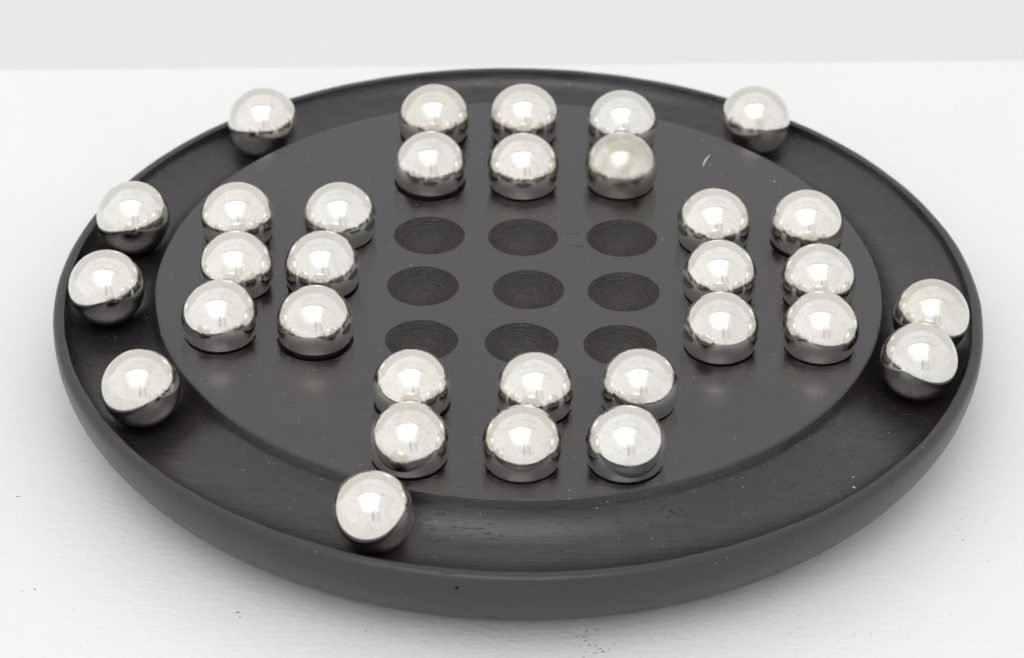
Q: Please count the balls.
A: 32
